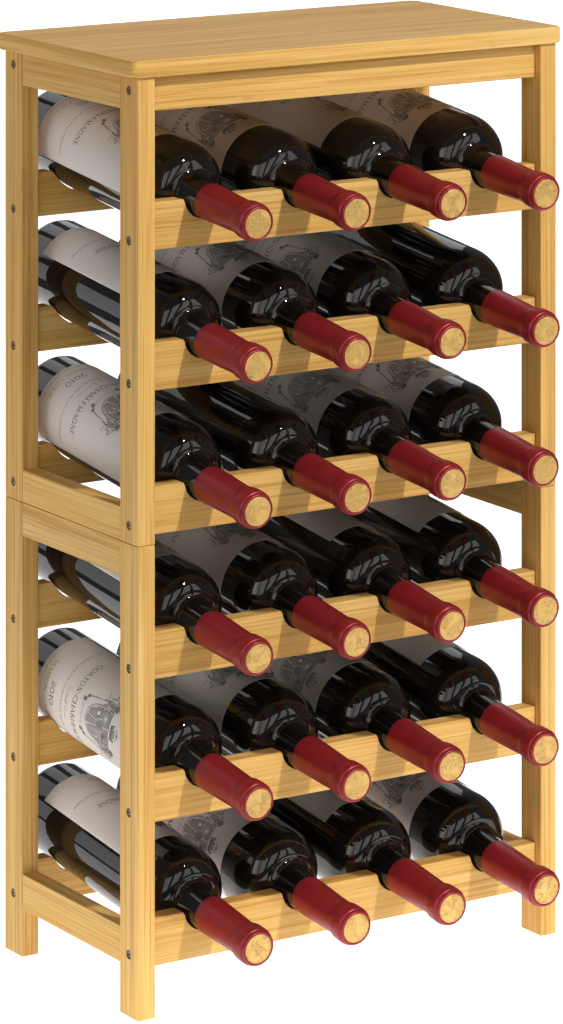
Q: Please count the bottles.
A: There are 24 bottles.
